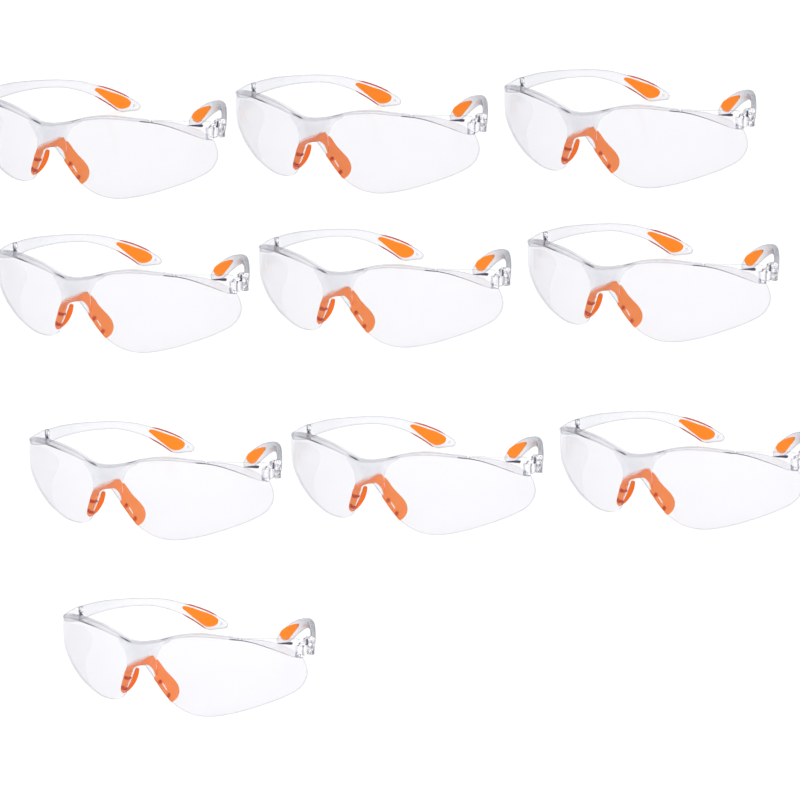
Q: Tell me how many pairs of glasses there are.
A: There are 10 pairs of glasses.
